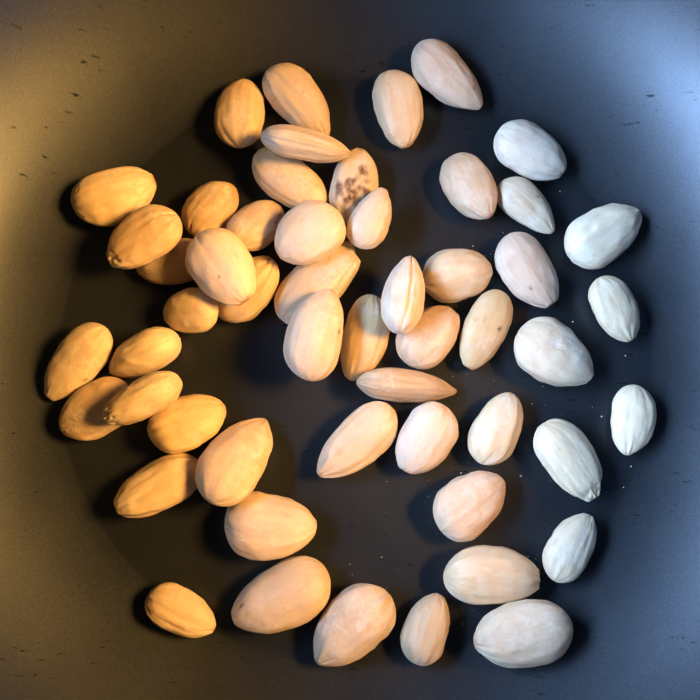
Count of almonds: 53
